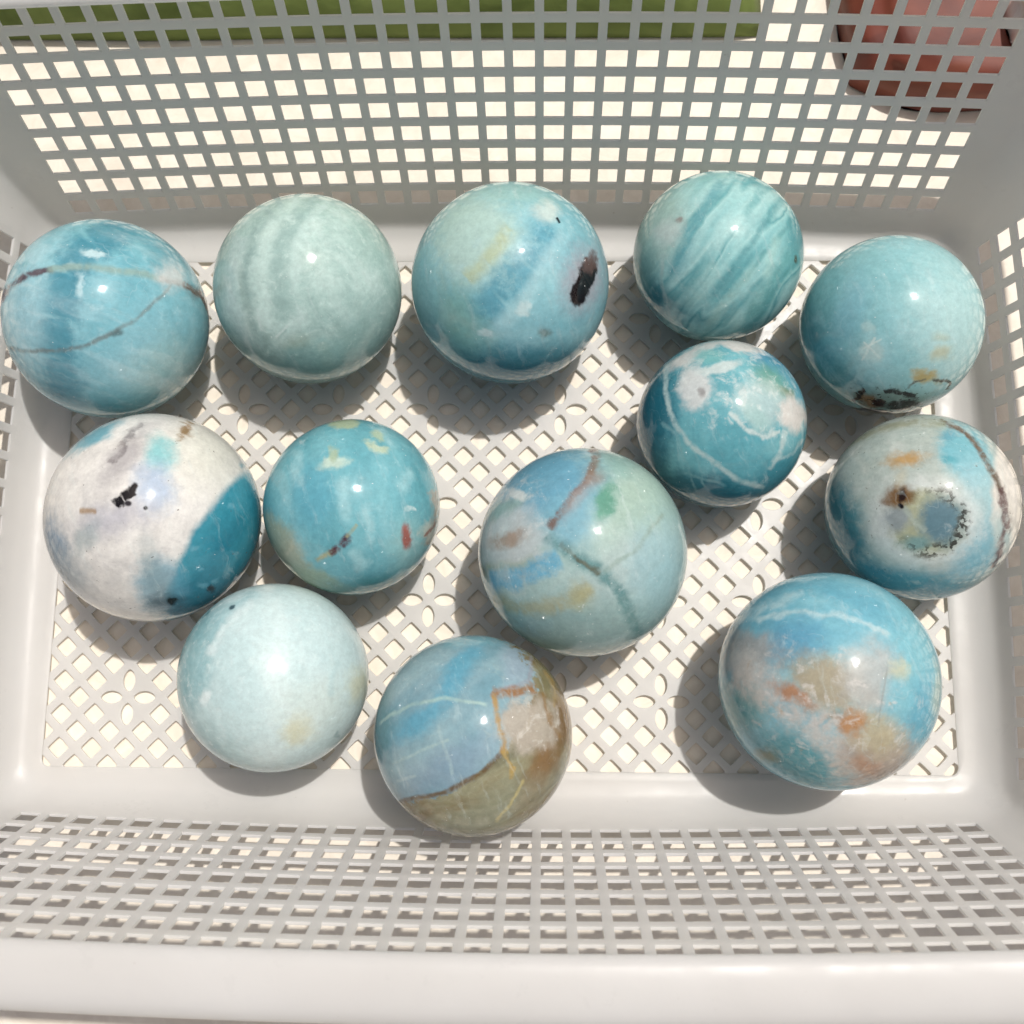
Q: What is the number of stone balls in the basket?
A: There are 13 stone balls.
